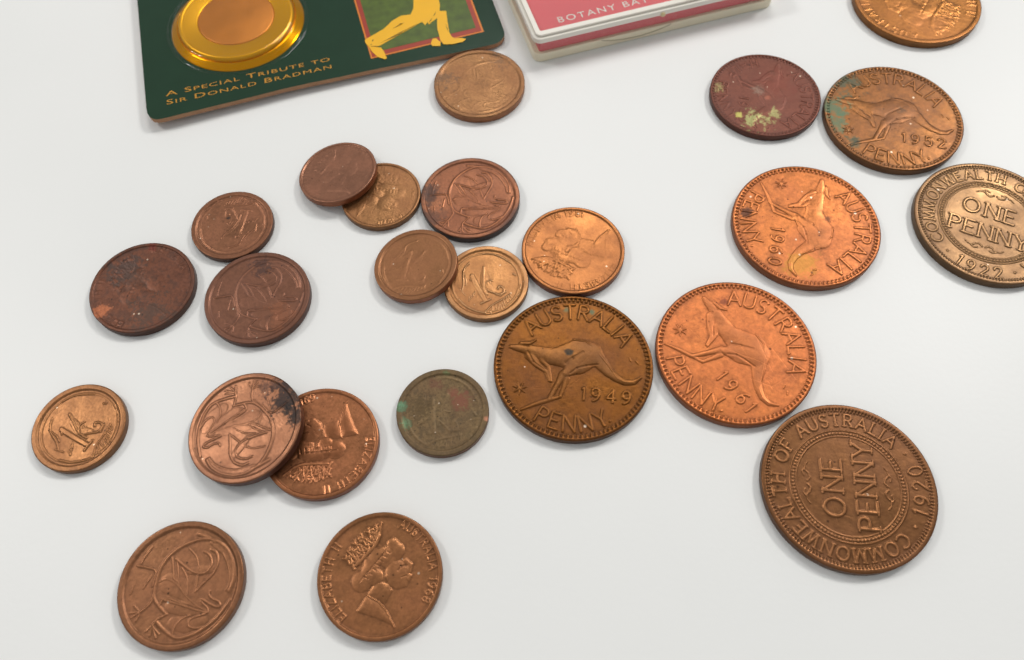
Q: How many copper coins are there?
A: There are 24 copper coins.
